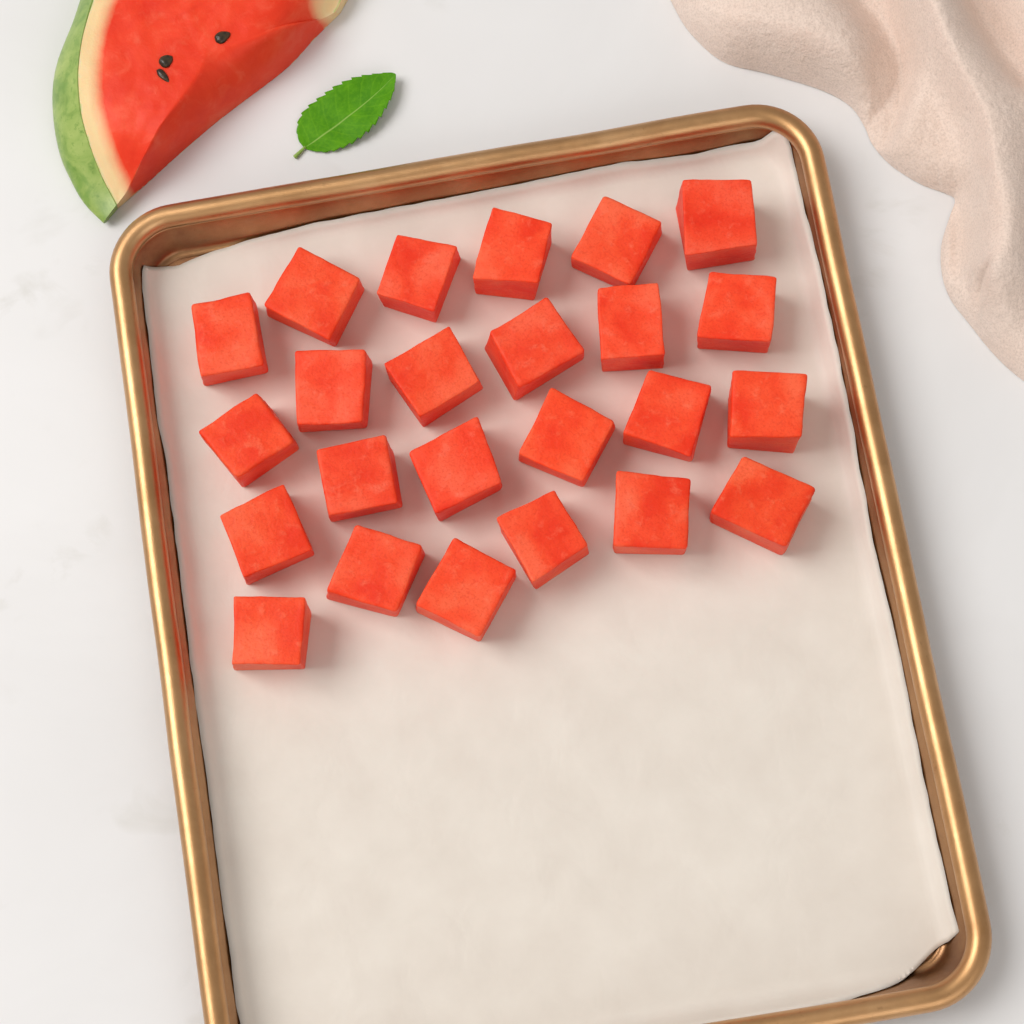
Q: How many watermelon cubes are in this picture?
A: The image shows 24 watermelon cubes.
